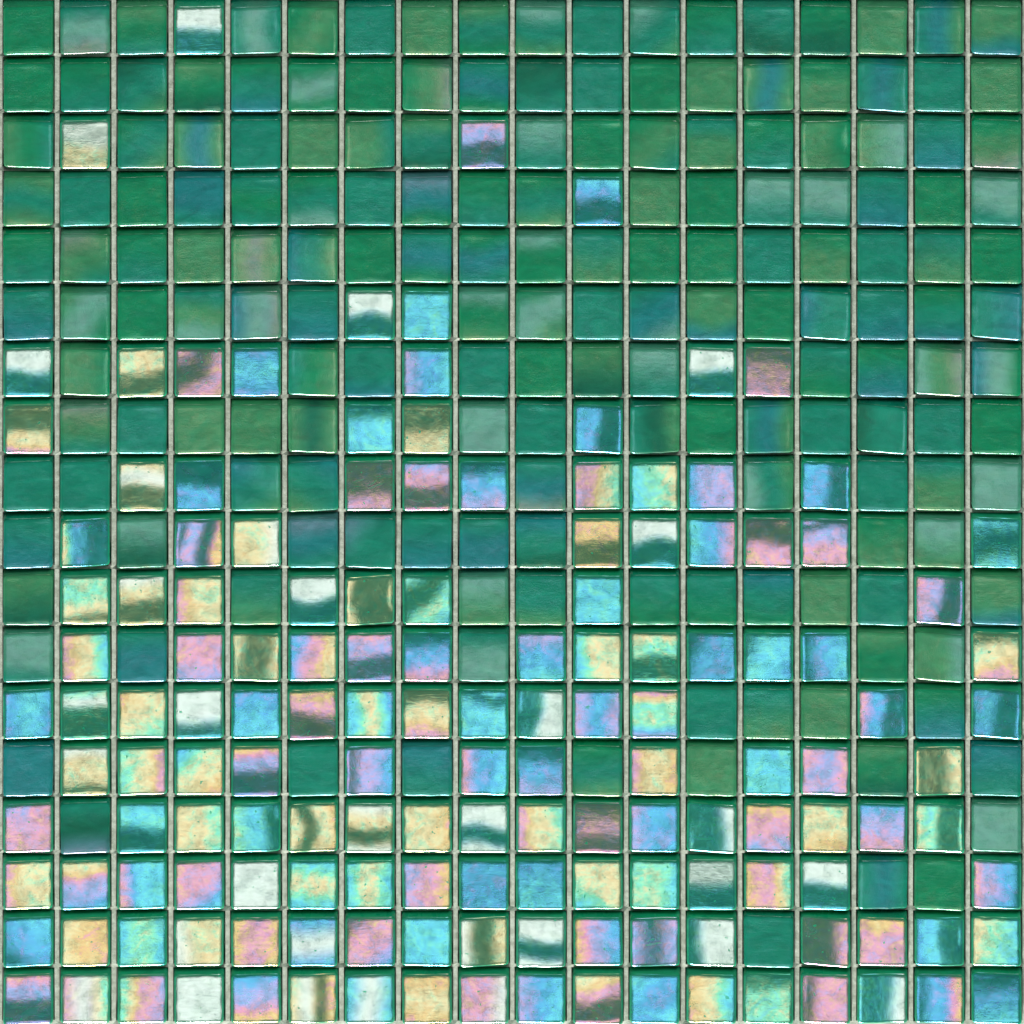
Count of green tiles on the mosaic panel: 176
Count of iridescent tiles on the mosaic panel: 148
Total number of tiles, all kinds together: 324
